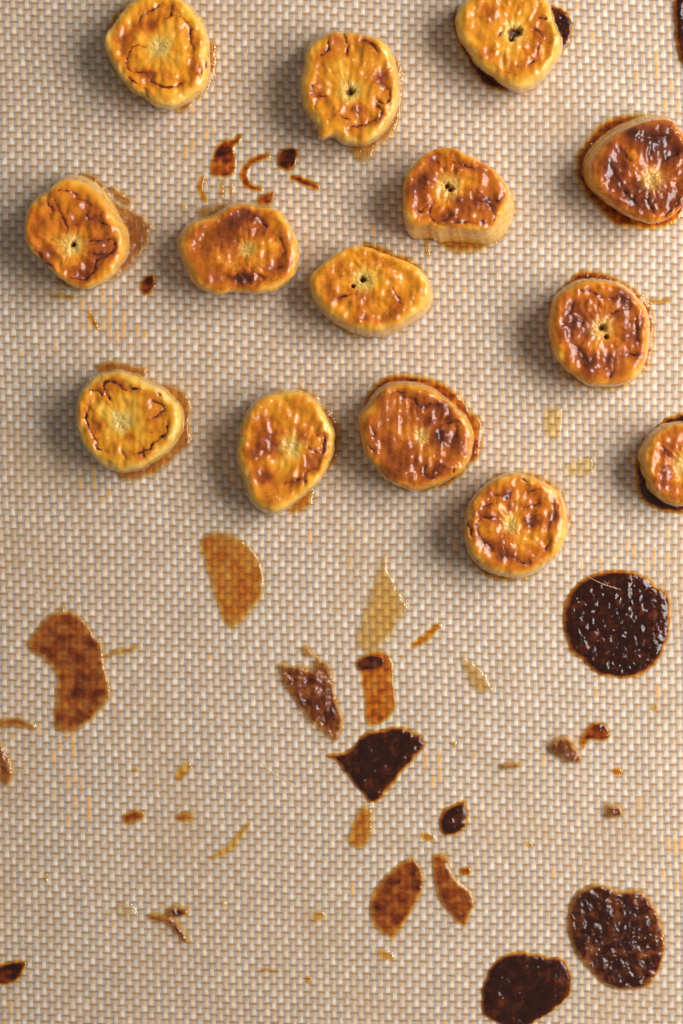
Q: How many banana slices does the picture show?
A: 14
